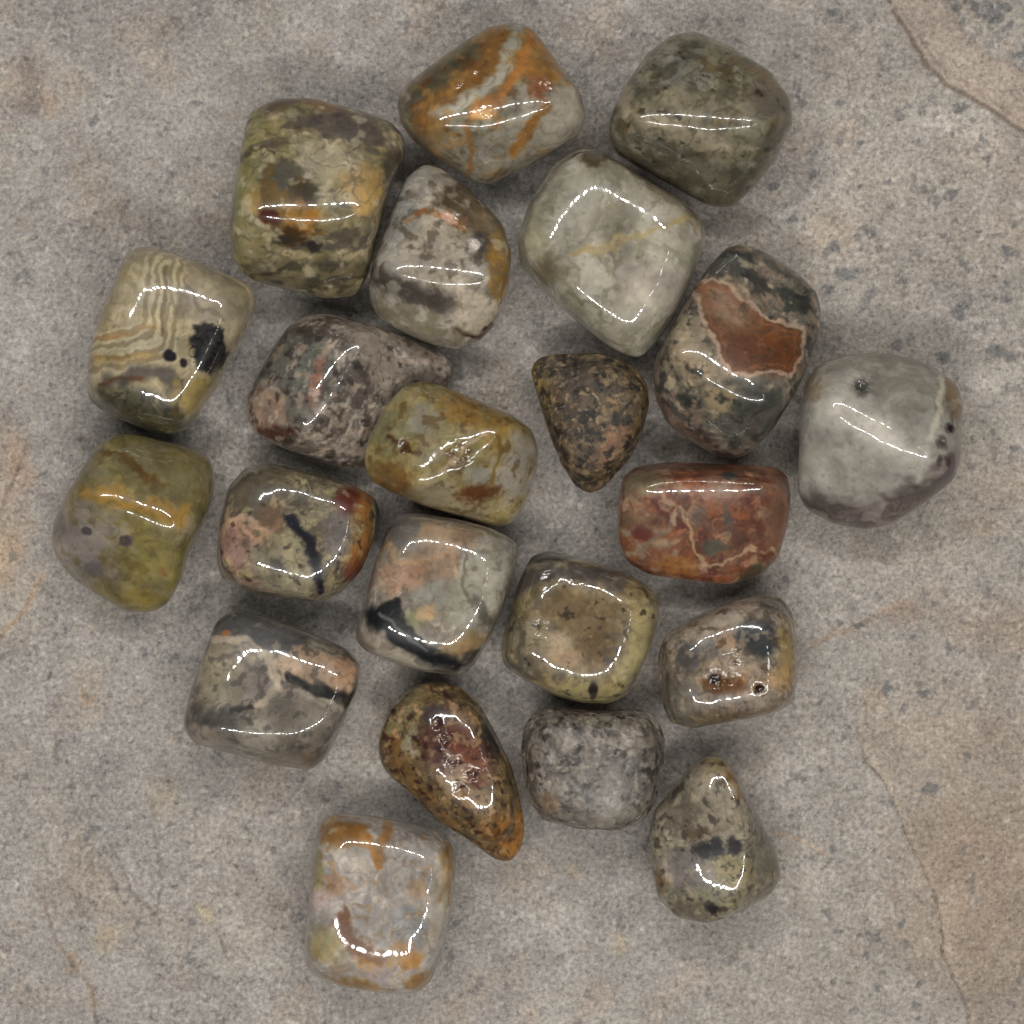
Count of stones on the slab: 22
